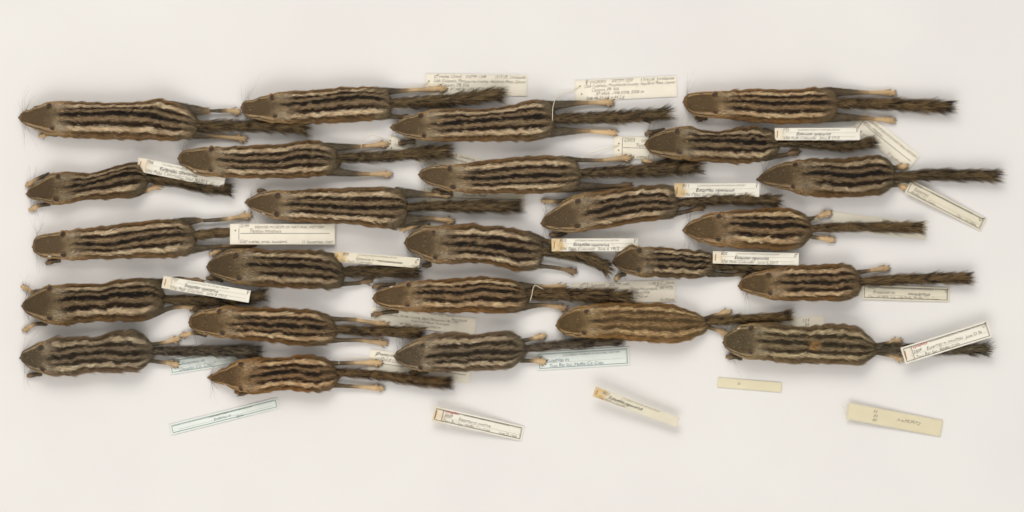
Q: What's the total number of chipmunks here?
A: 25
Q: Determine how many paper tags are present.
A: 29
